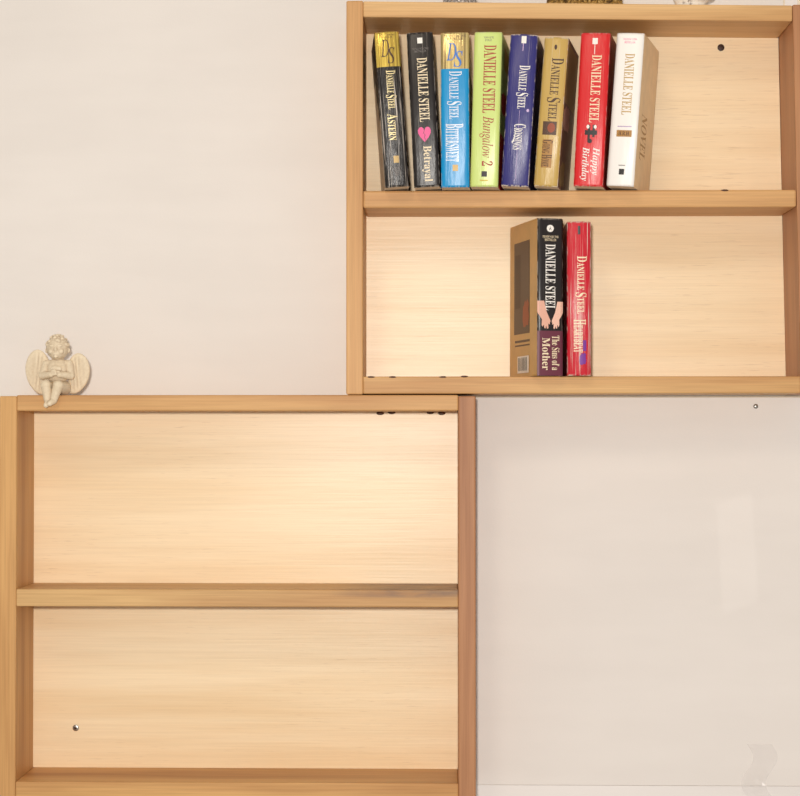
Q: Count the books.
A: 10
